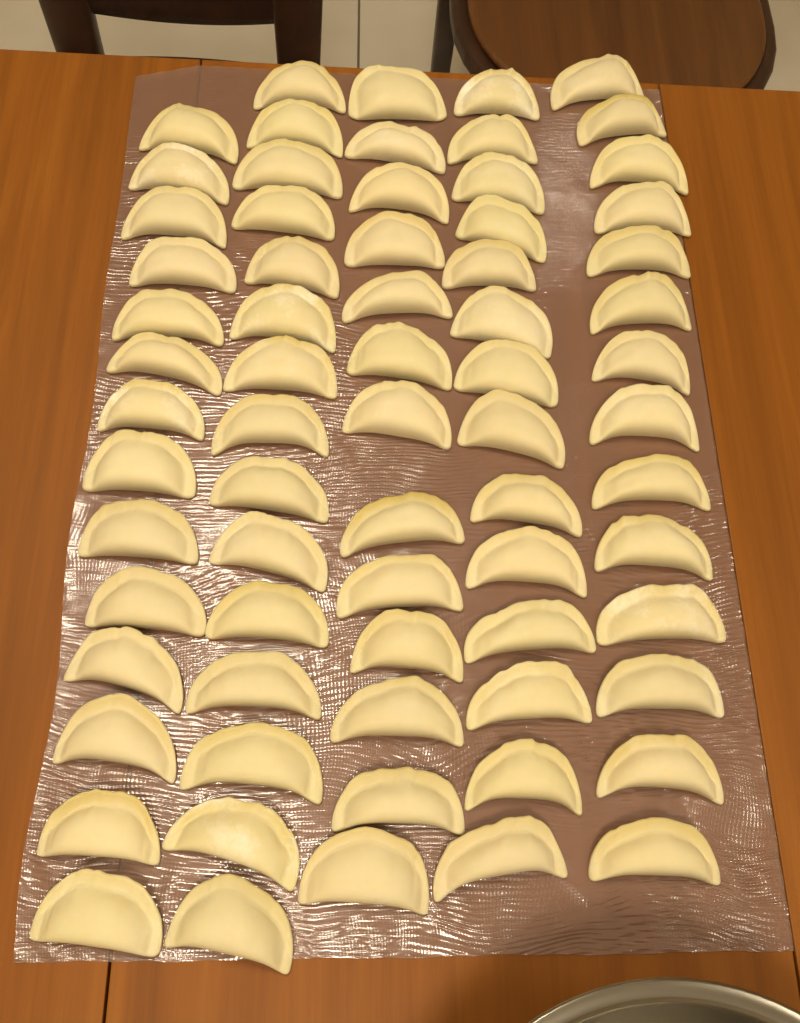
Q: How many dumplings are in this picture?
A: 70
